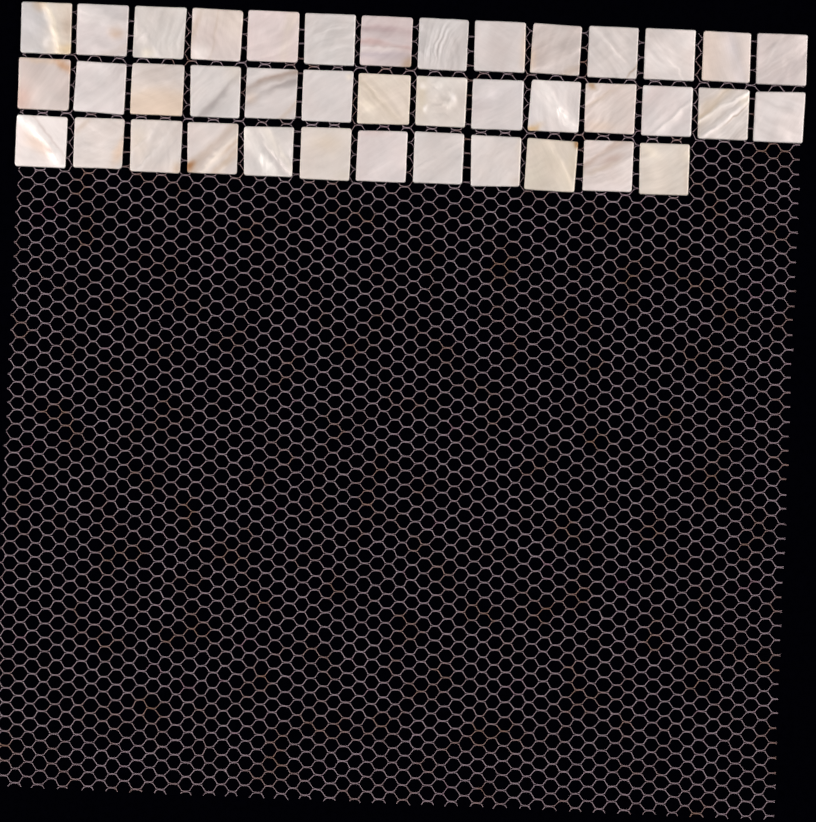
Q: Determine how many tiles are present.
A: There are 40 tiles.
